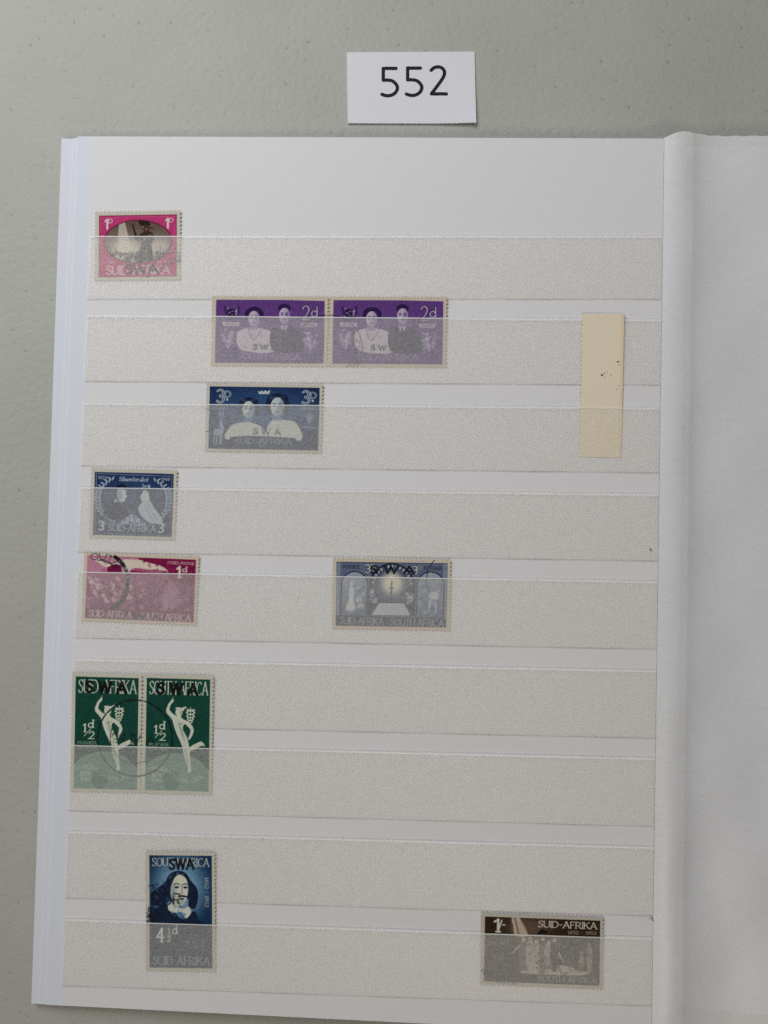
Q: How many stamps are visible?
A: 11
